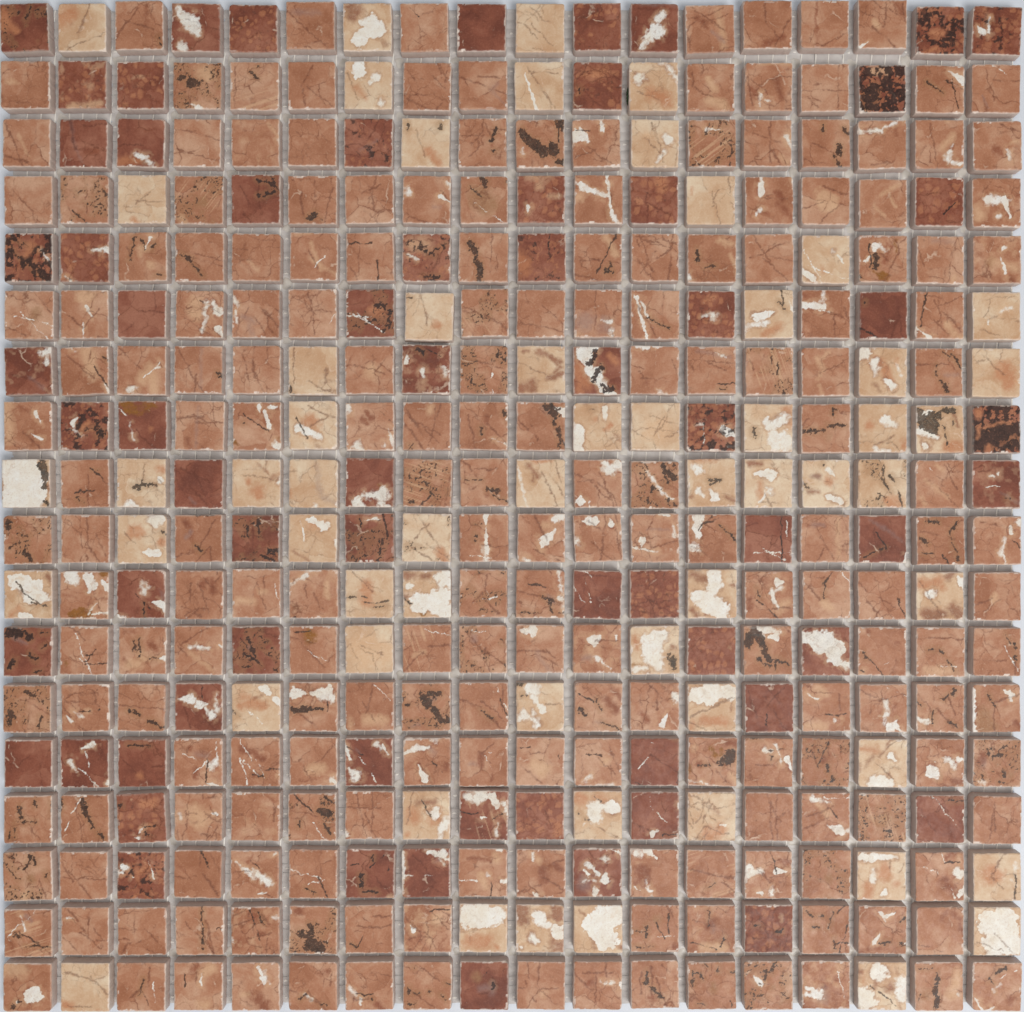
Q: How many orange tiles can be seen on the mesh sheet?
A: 200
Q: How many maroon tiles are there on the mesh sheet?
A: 66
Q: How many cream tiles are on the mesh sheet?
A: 58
